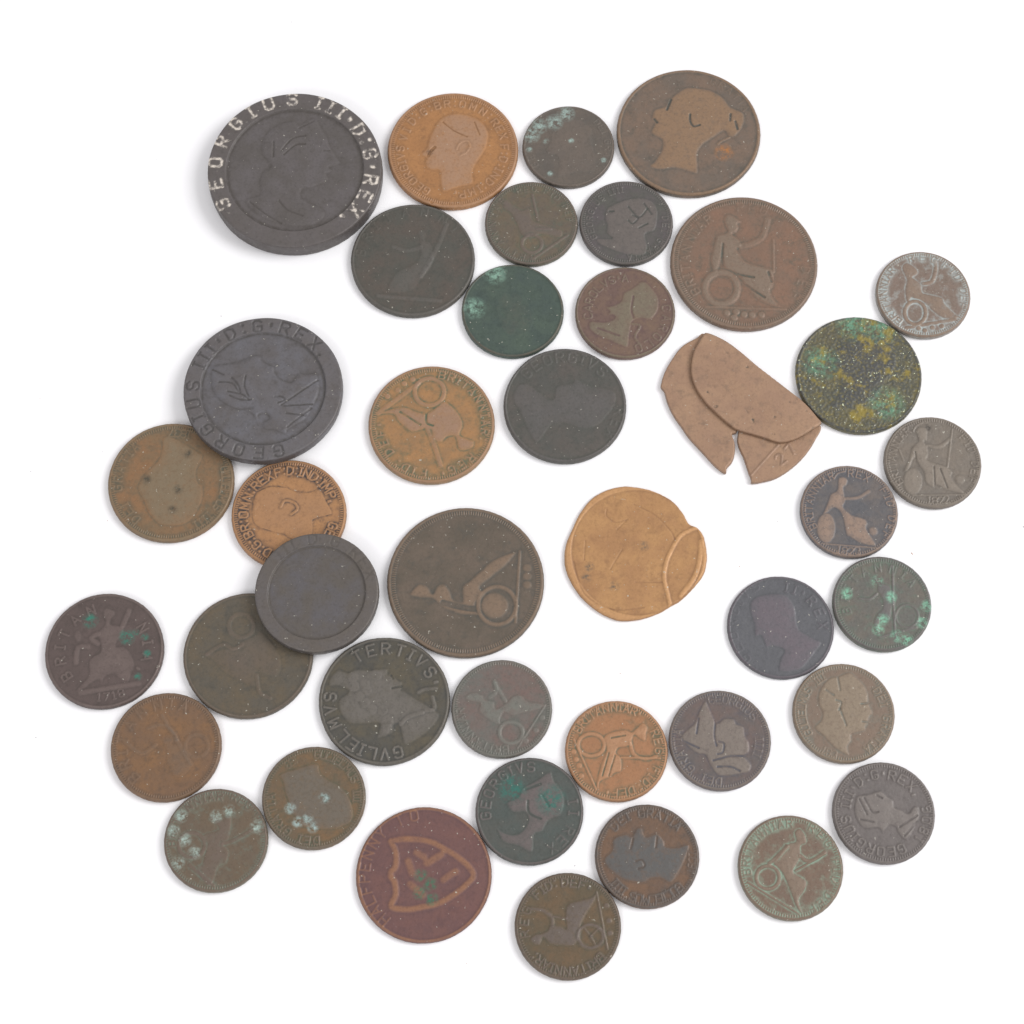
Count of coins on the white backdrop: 41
